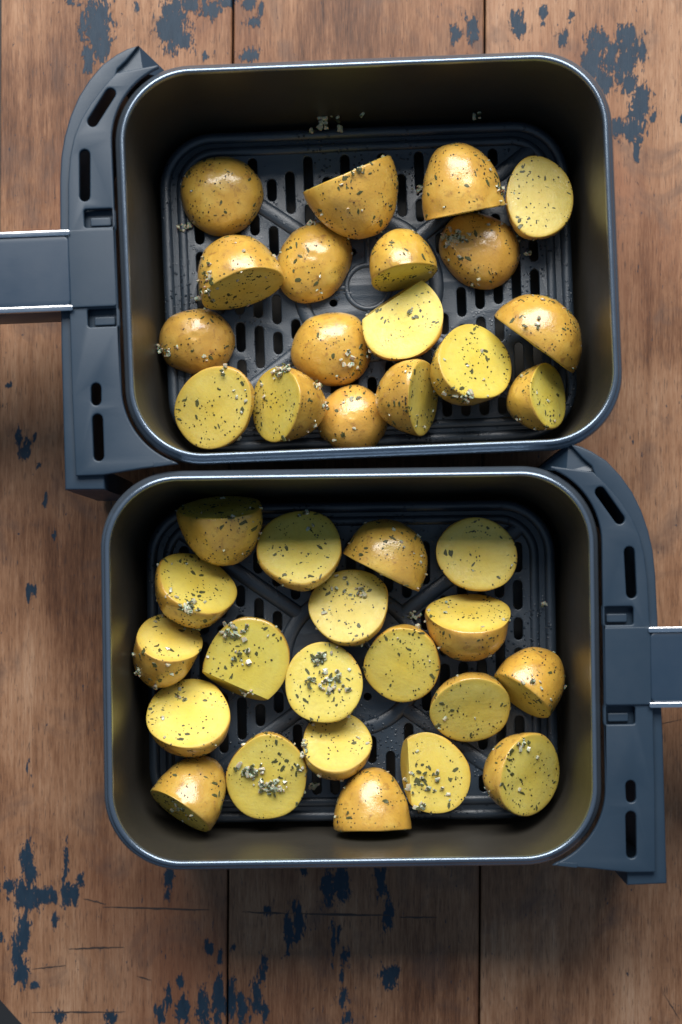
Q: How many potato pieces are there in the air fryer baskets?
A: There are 38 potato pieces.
